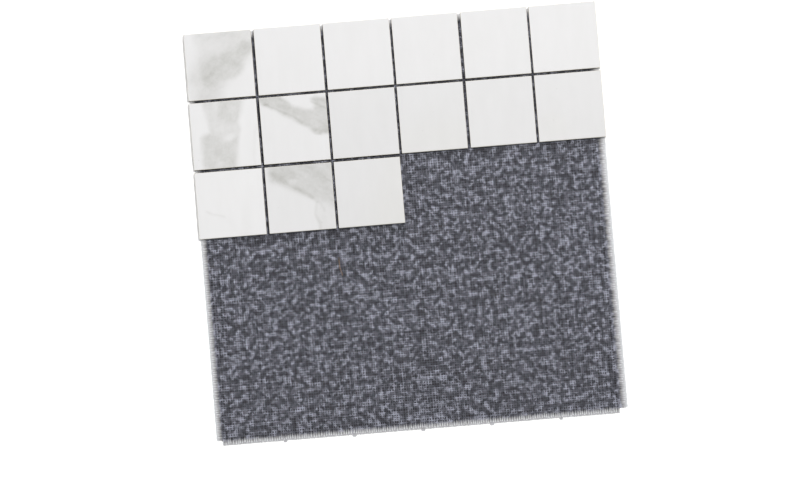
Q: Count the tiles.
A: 15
